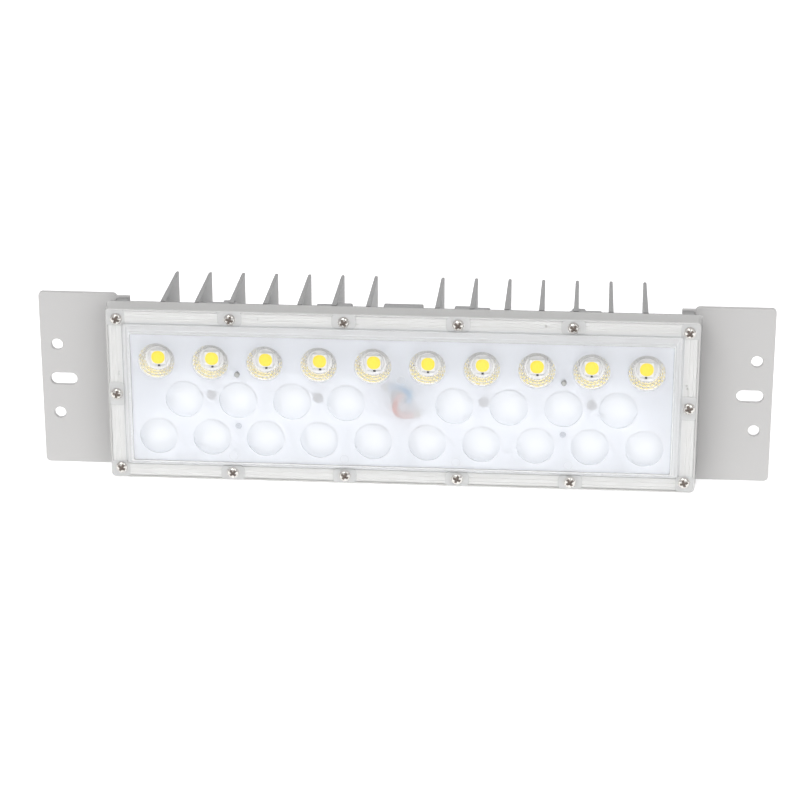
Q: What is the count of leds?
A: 10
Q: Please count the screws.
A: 14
